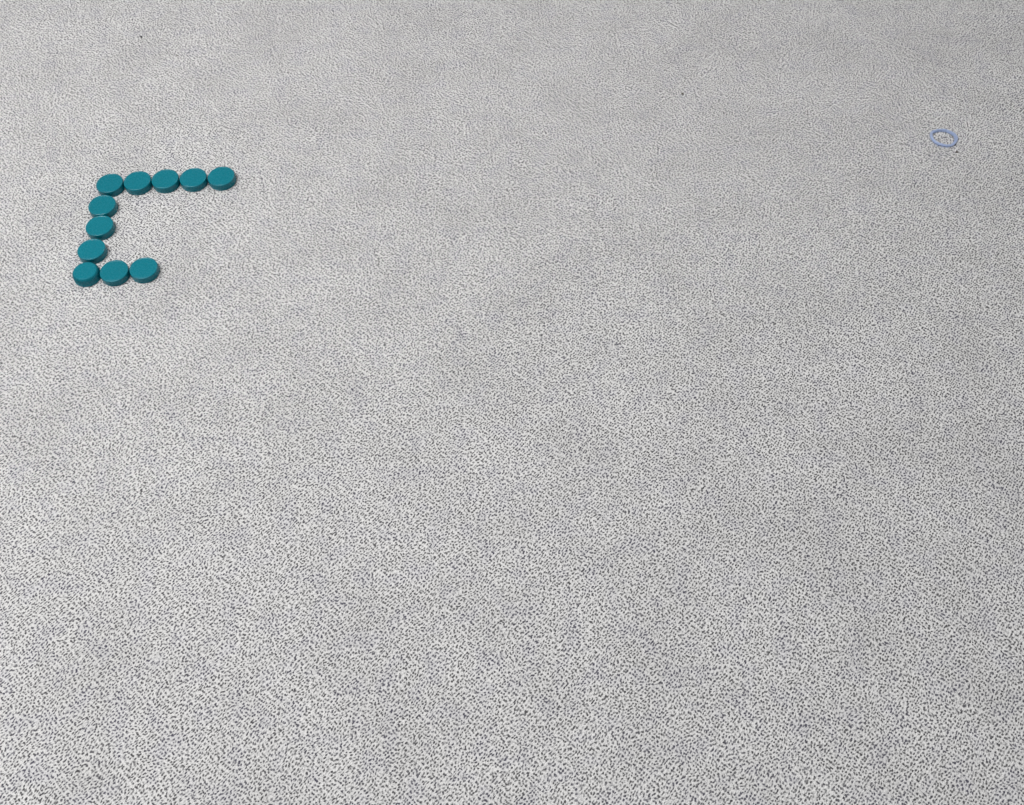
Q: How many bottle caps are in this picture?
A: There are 11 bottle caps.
